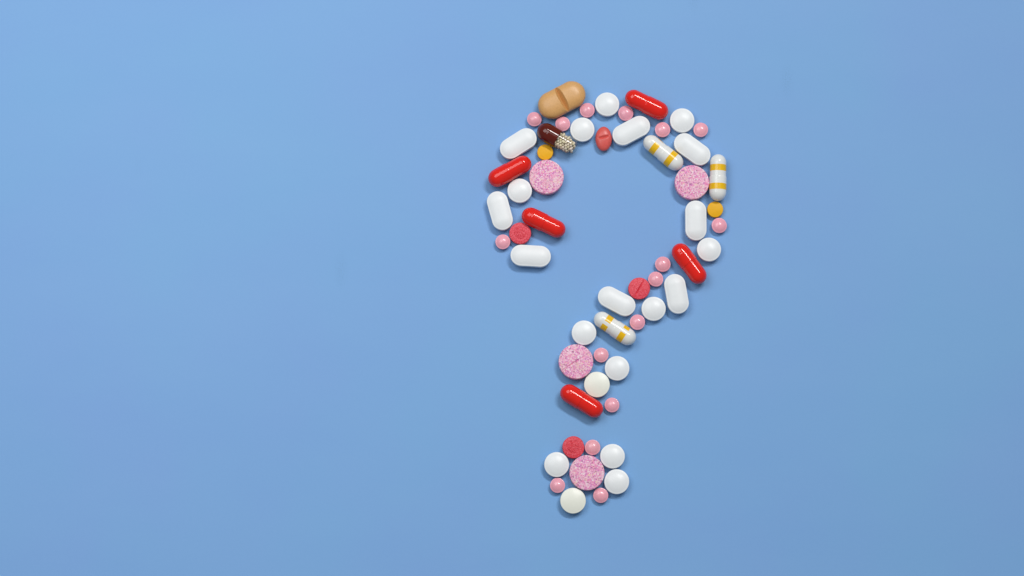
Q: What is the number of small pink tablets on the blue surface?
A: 16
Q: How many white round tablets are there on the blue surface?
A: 13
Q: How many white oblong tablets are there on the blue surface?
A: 8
